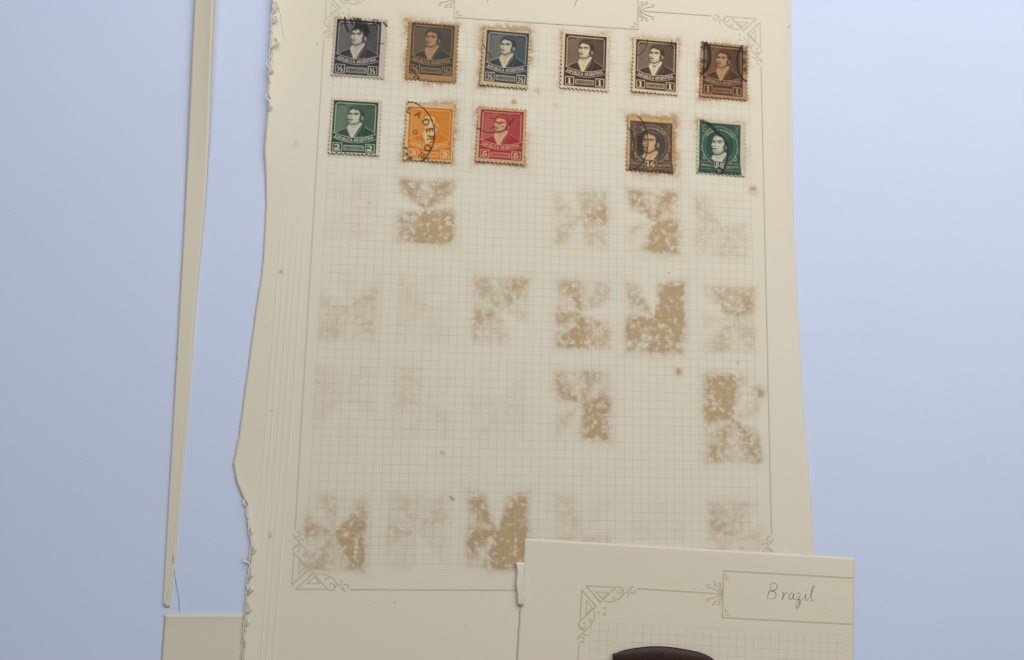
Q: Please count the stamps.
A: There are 11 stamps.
